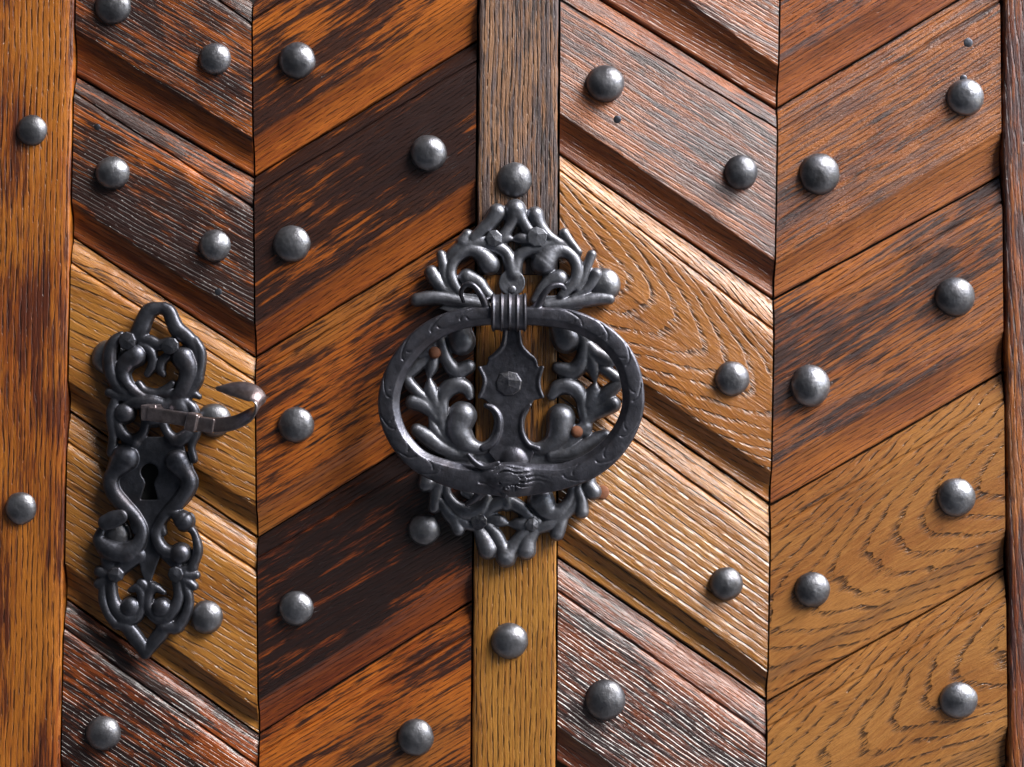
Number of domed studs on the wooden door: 33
